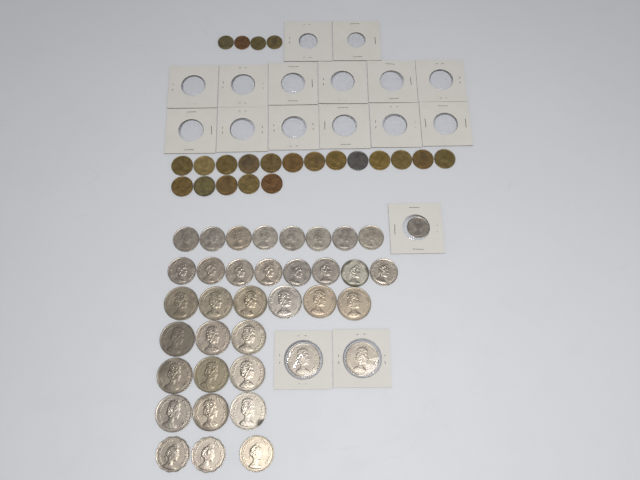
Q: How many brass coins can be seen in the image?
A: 21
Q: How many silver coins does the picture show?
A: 38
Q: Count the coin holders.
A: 17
